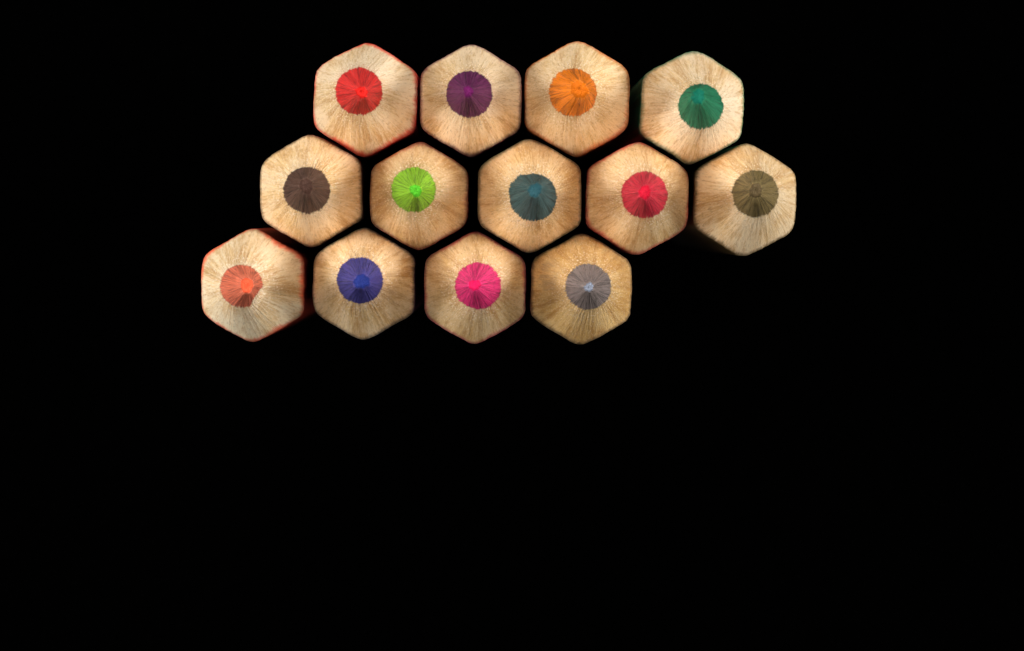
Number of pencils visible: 13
